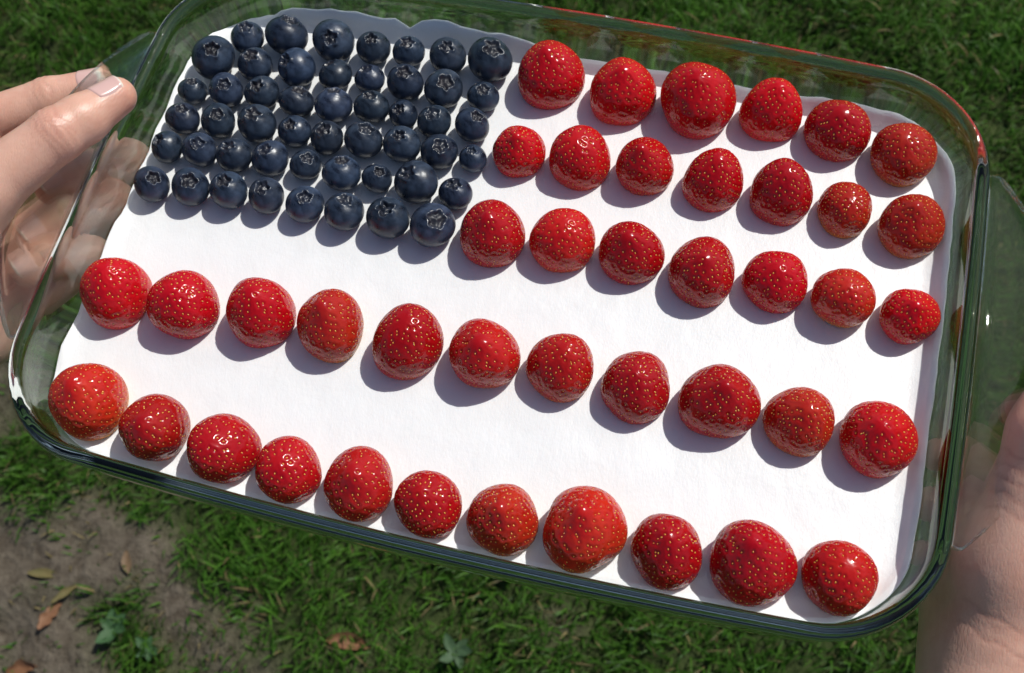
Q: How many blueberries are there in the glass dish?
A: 50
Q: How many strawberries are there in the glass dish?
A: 42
